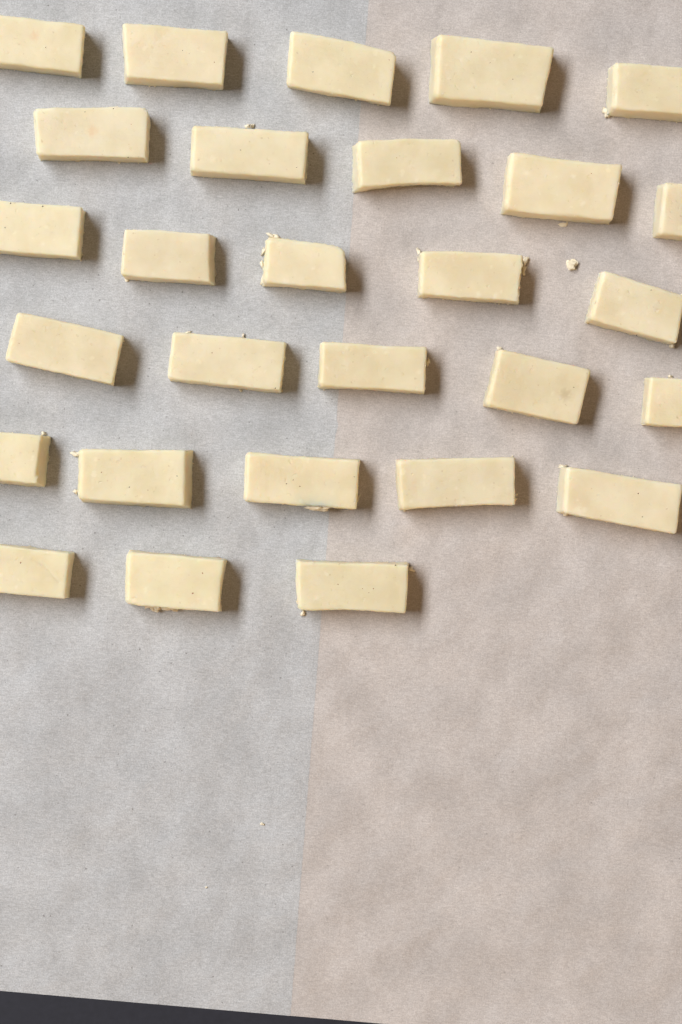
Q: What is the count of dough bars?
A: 28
